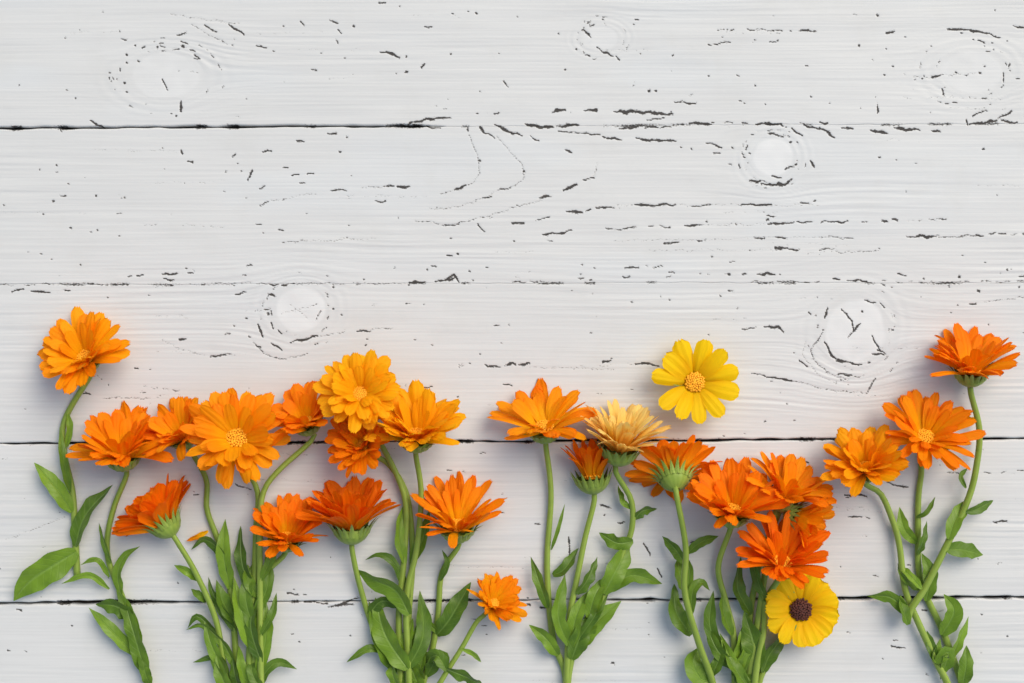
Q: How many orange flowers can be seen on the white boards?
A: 23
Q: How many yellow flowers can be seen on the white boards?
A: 2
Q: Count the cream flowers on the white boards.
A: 1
